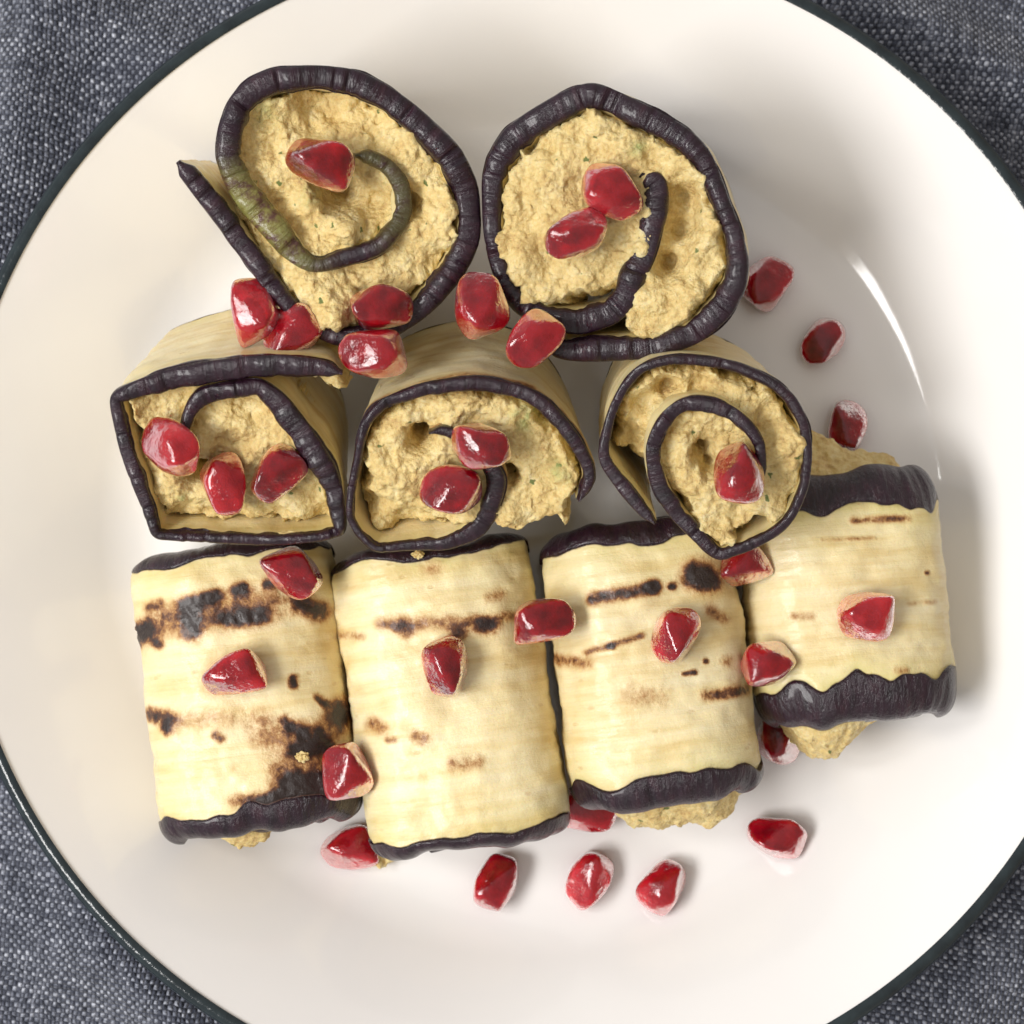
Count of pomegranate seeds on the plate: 34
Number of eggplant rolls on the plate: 9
